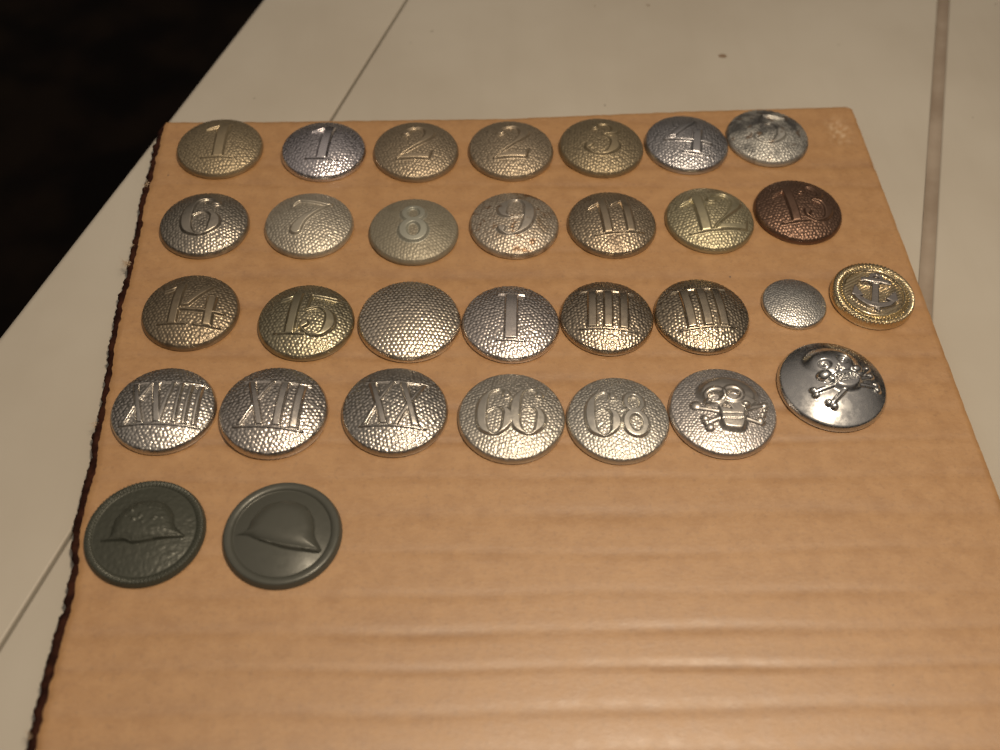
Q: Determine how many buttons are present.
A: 31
